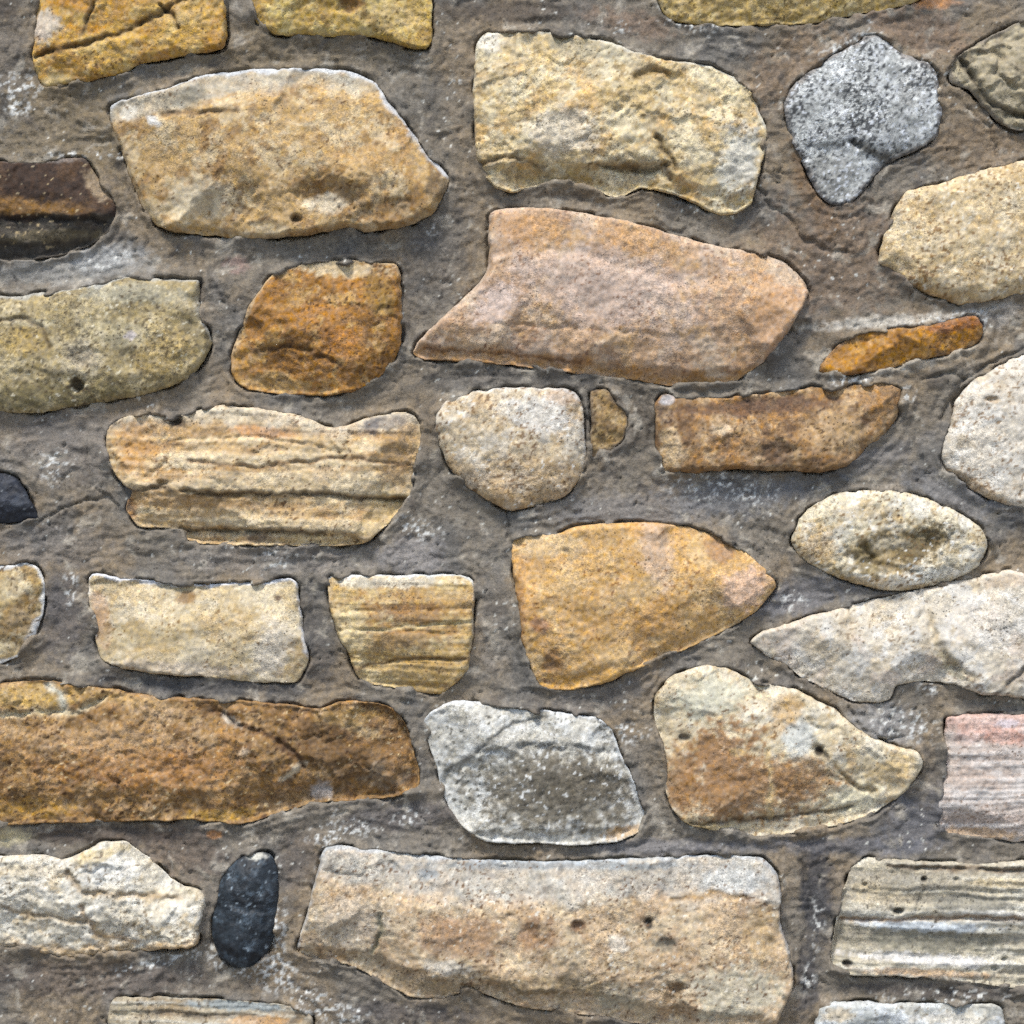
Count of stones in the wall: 35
